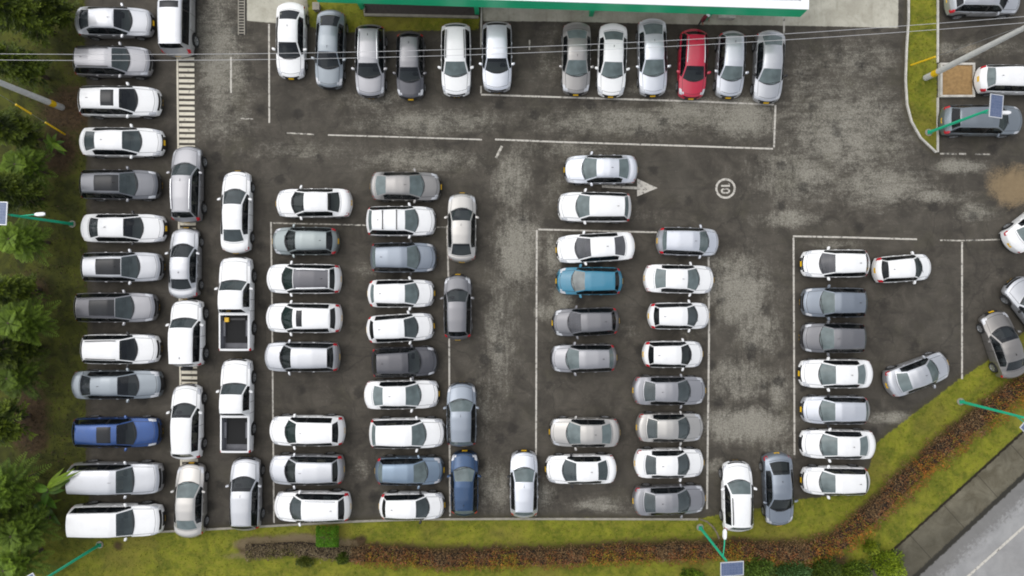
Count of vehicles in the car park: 91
